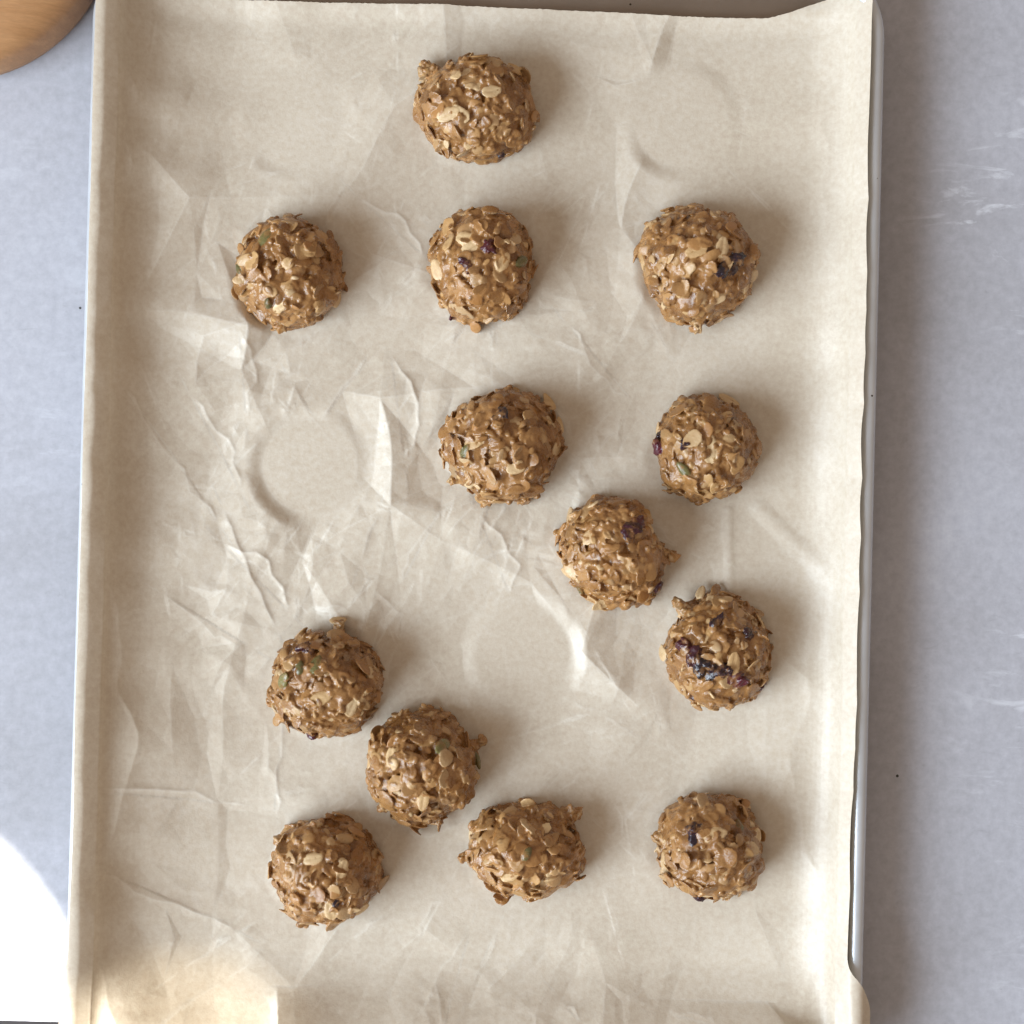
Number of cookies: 13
